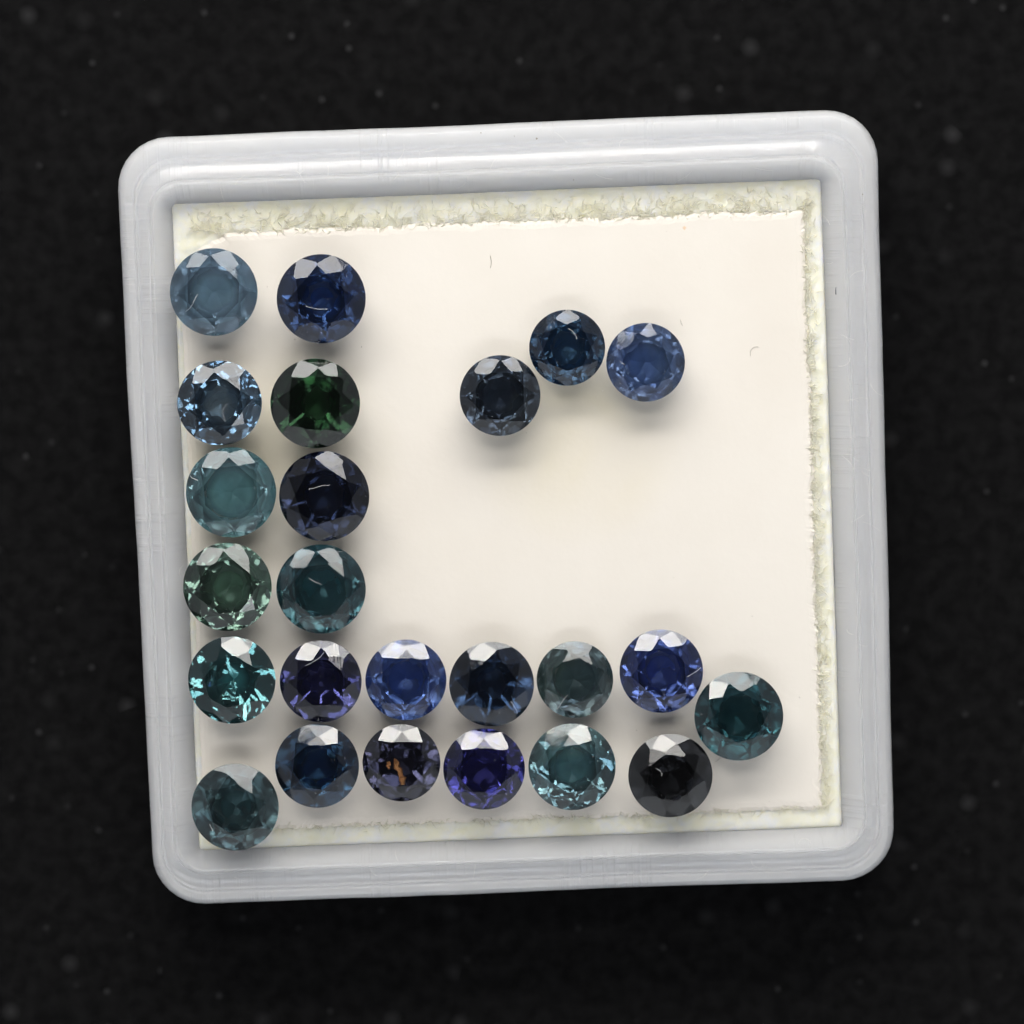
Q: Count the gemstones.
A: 24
